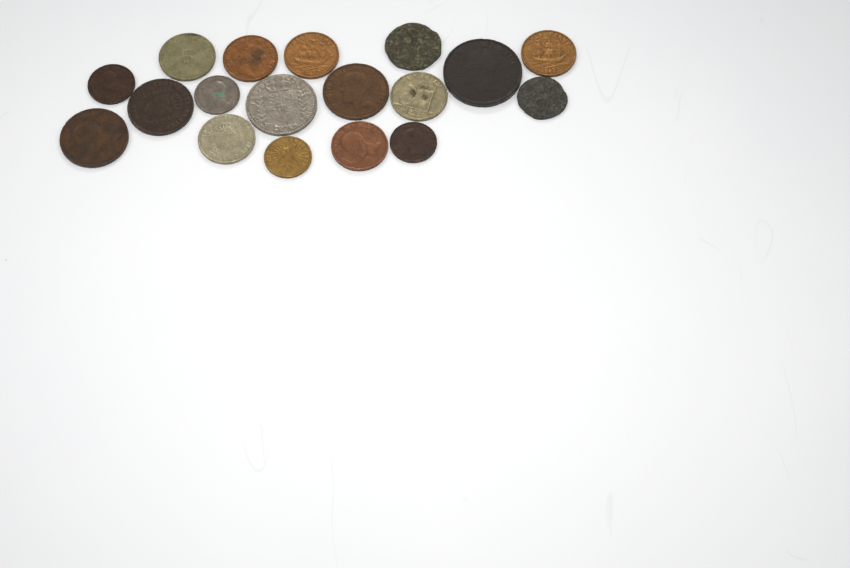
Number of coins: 18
